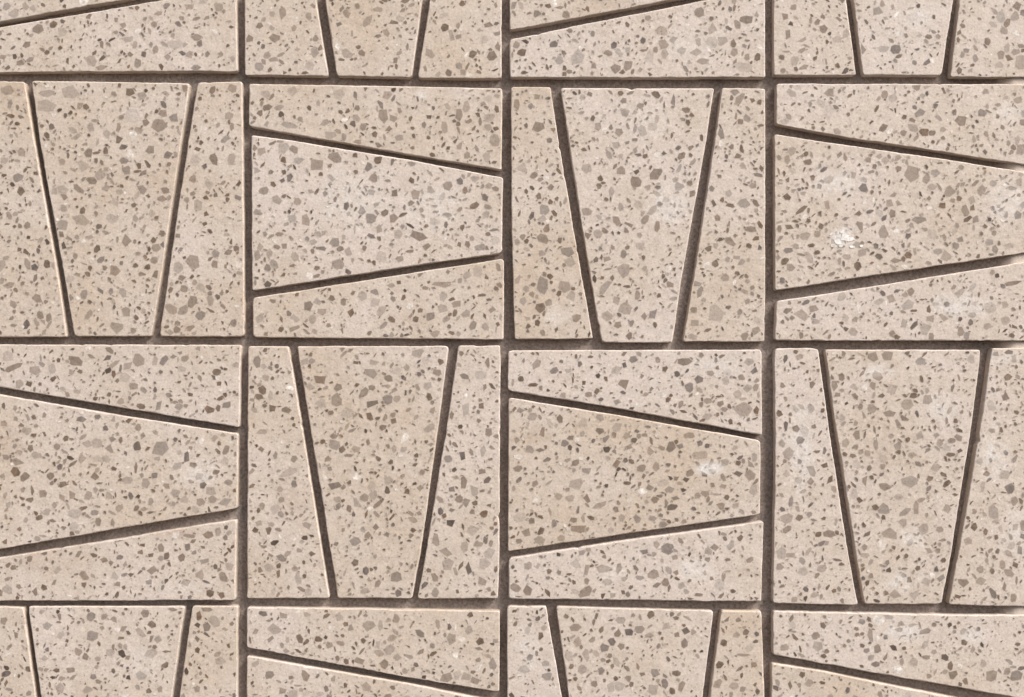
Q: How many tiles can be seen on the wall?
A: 44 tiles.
